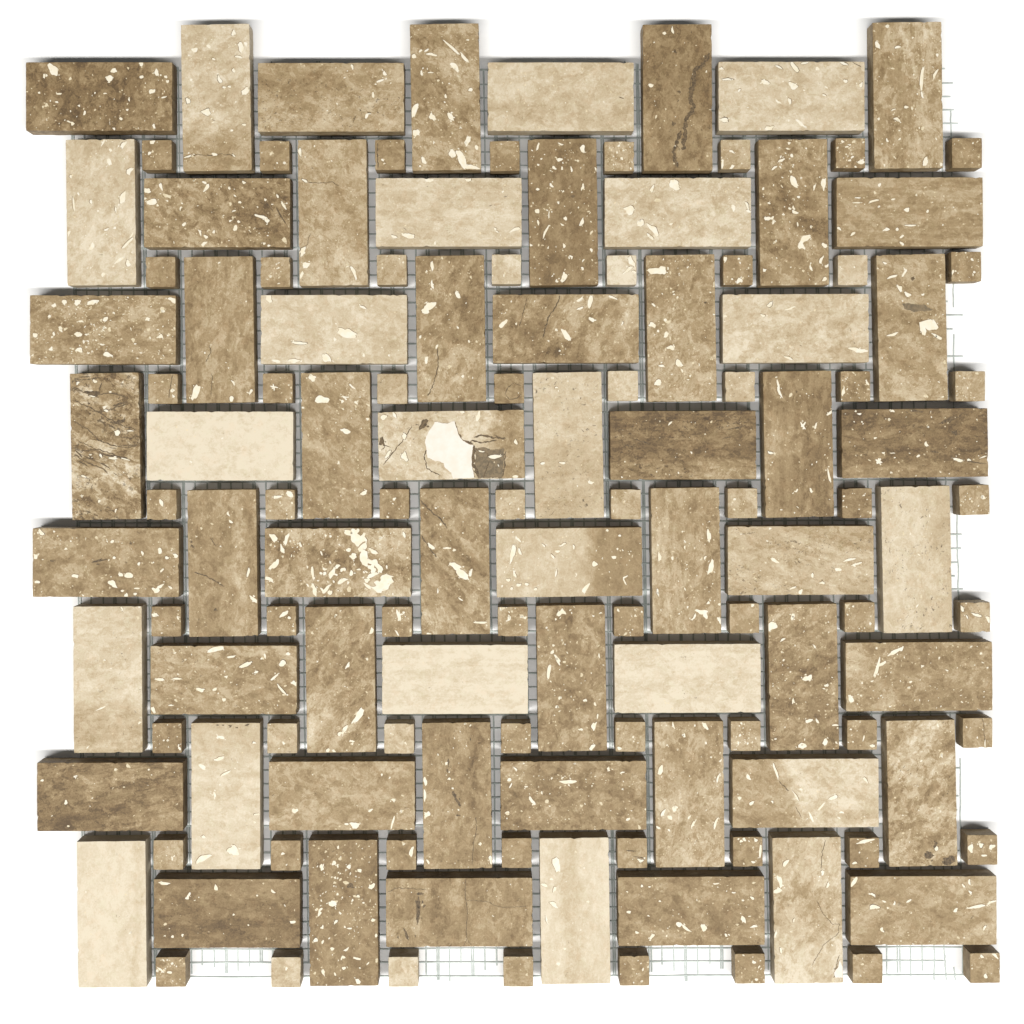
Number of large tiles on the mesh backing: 64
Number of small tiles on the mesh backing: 64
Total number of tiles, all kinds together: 128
